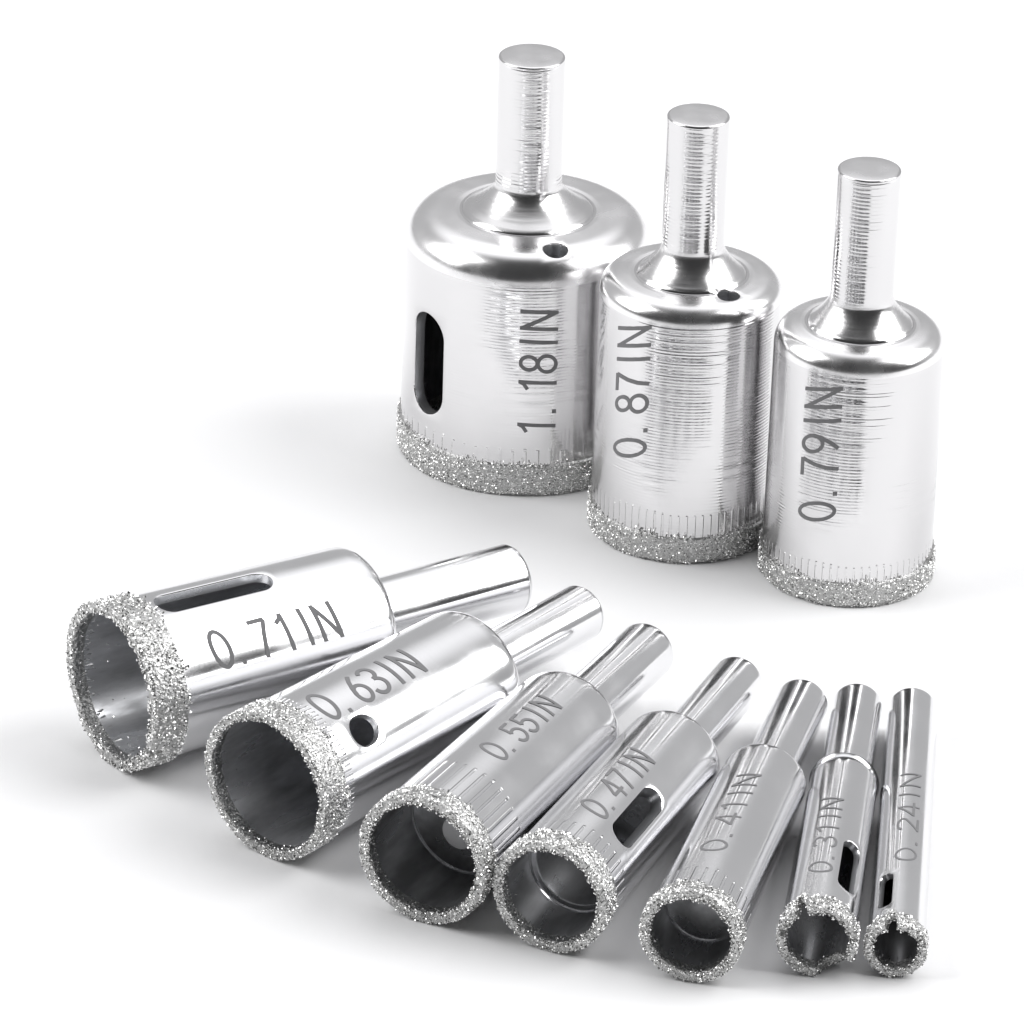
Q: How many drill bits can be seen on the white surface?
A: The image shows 10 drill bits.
